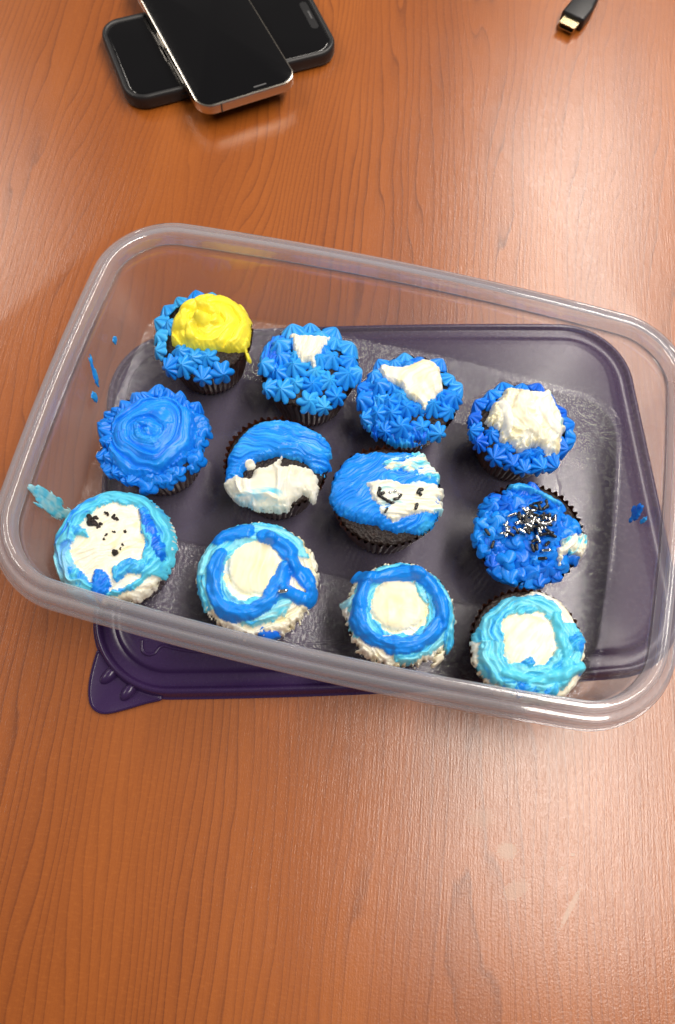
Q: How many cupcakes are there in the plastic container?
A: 12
